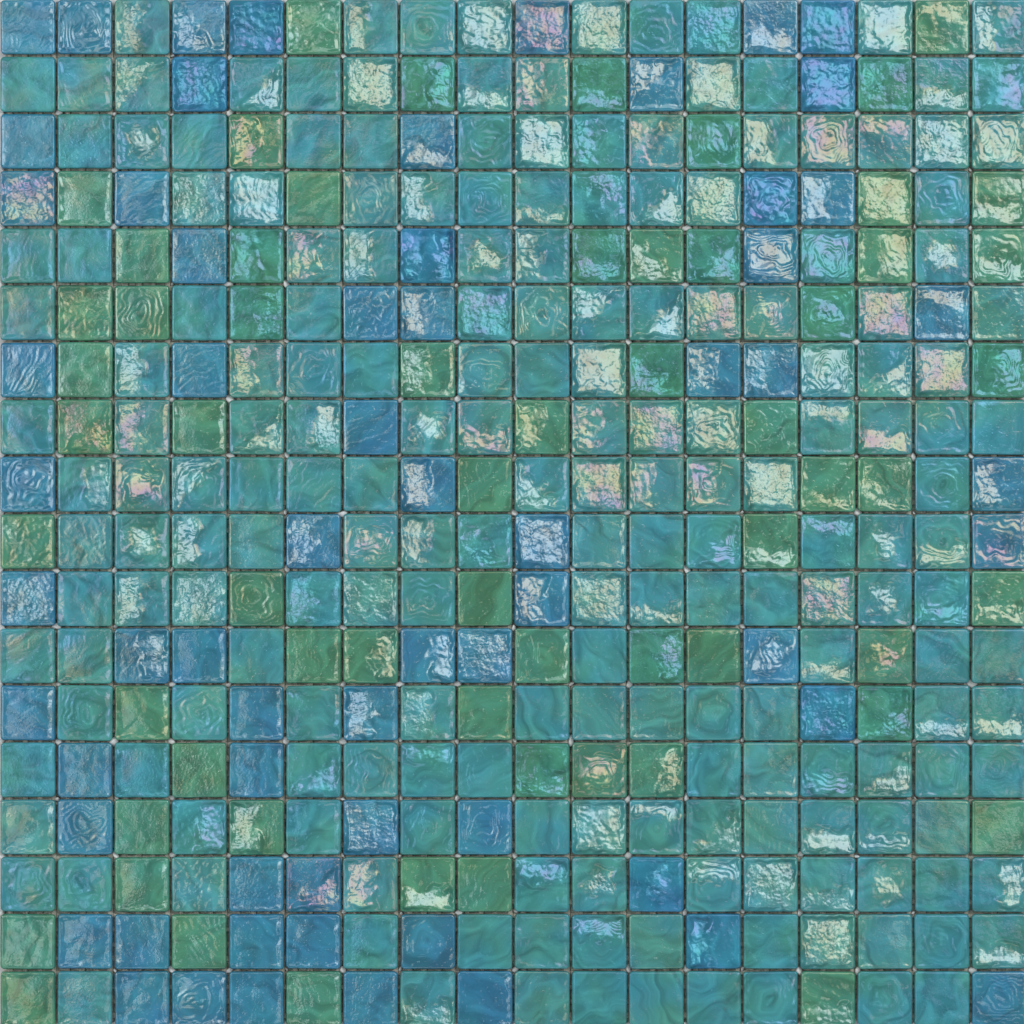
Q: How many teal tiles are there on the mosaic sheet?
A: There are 198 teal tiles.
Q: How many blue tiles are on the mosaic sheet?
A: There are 64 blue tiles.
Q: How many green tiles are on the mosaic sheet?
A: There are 62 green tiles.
